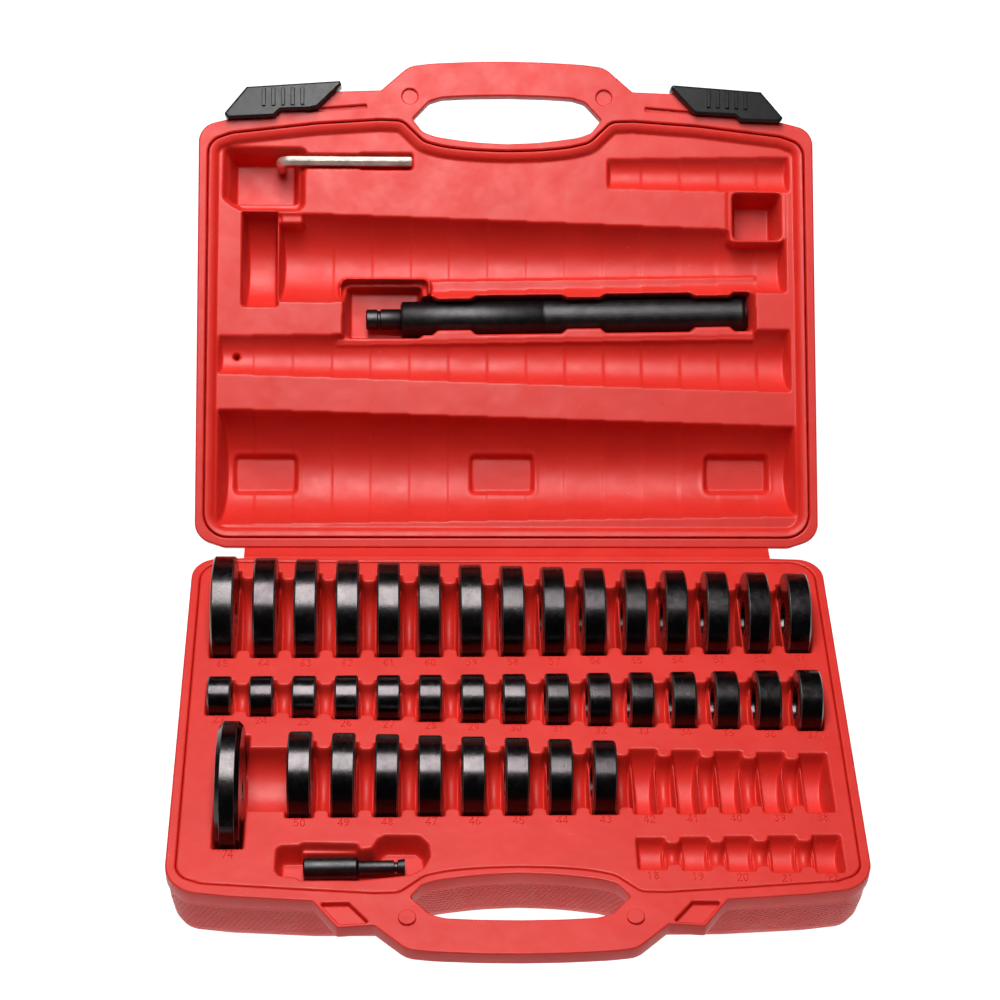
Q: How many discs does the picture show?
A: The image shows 39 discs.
